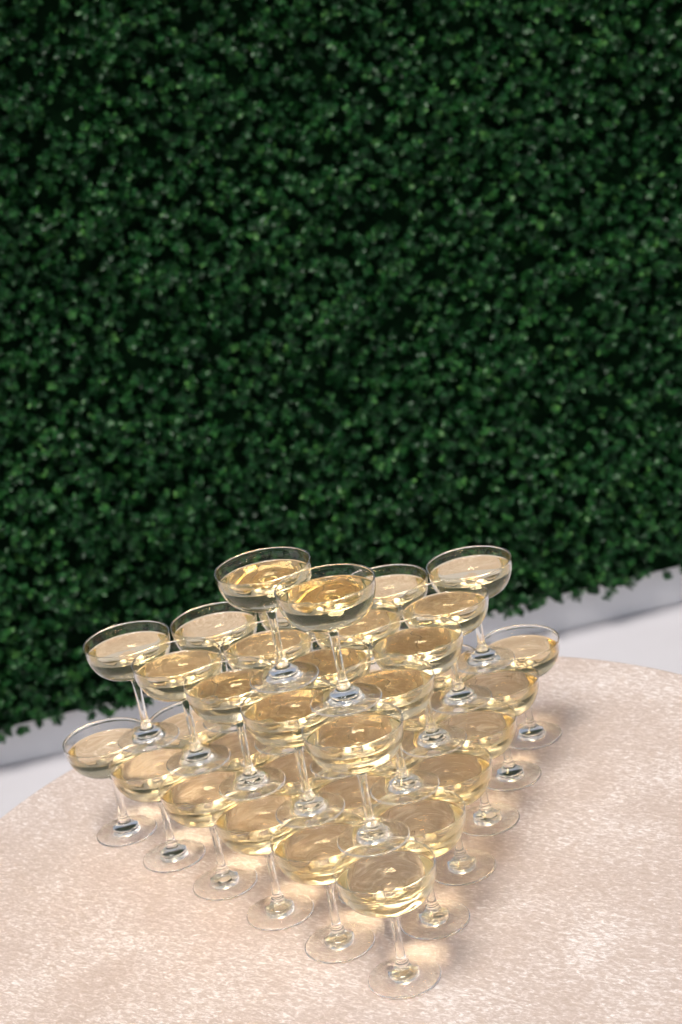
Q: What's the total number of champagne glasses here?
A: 38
